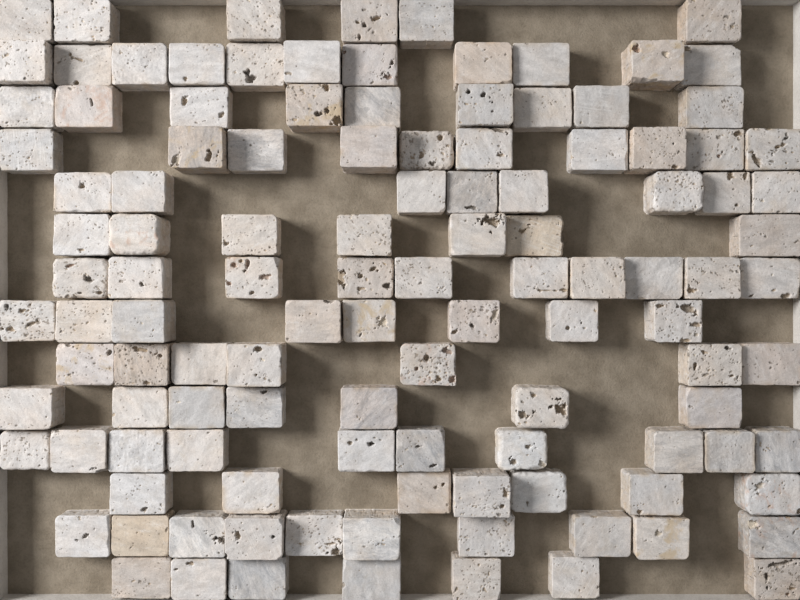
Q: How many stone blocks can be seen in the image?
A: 117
